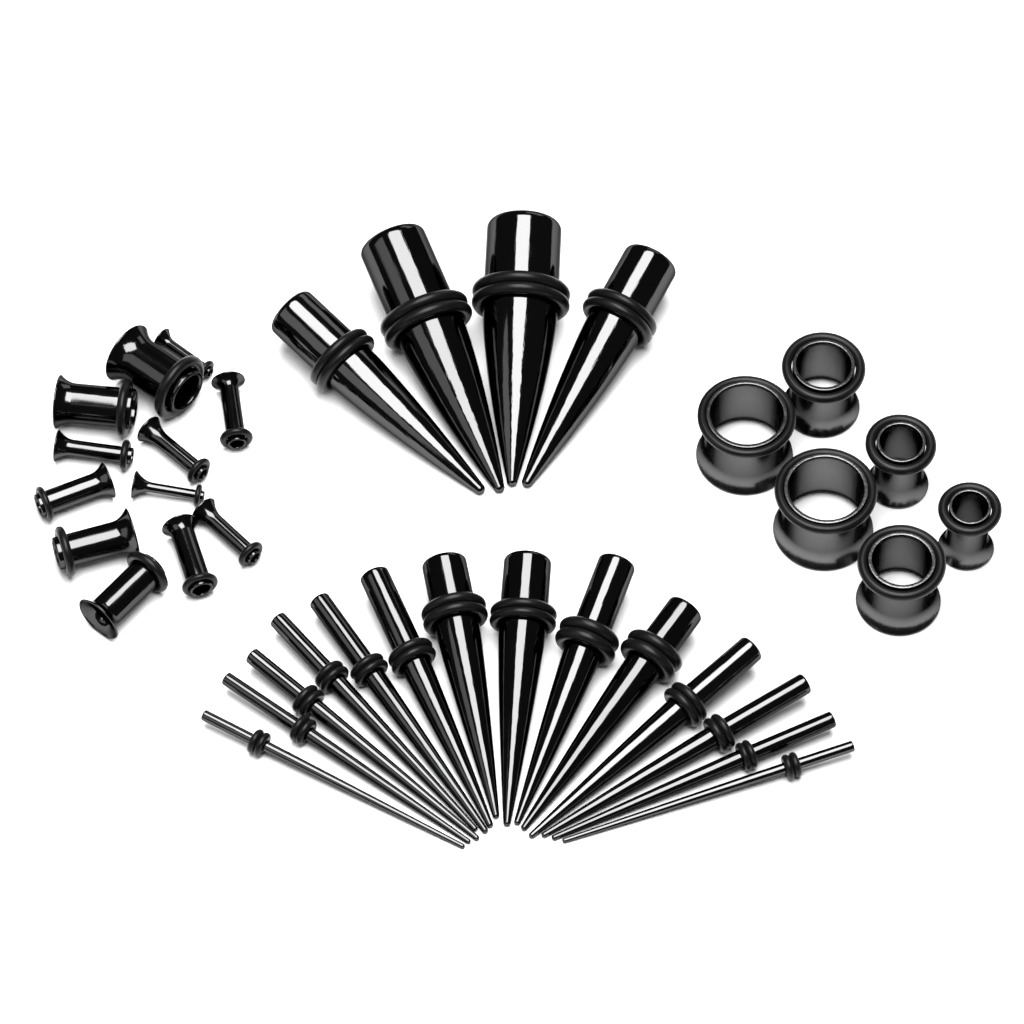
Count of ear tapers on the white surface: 18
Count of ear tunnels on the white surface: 18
